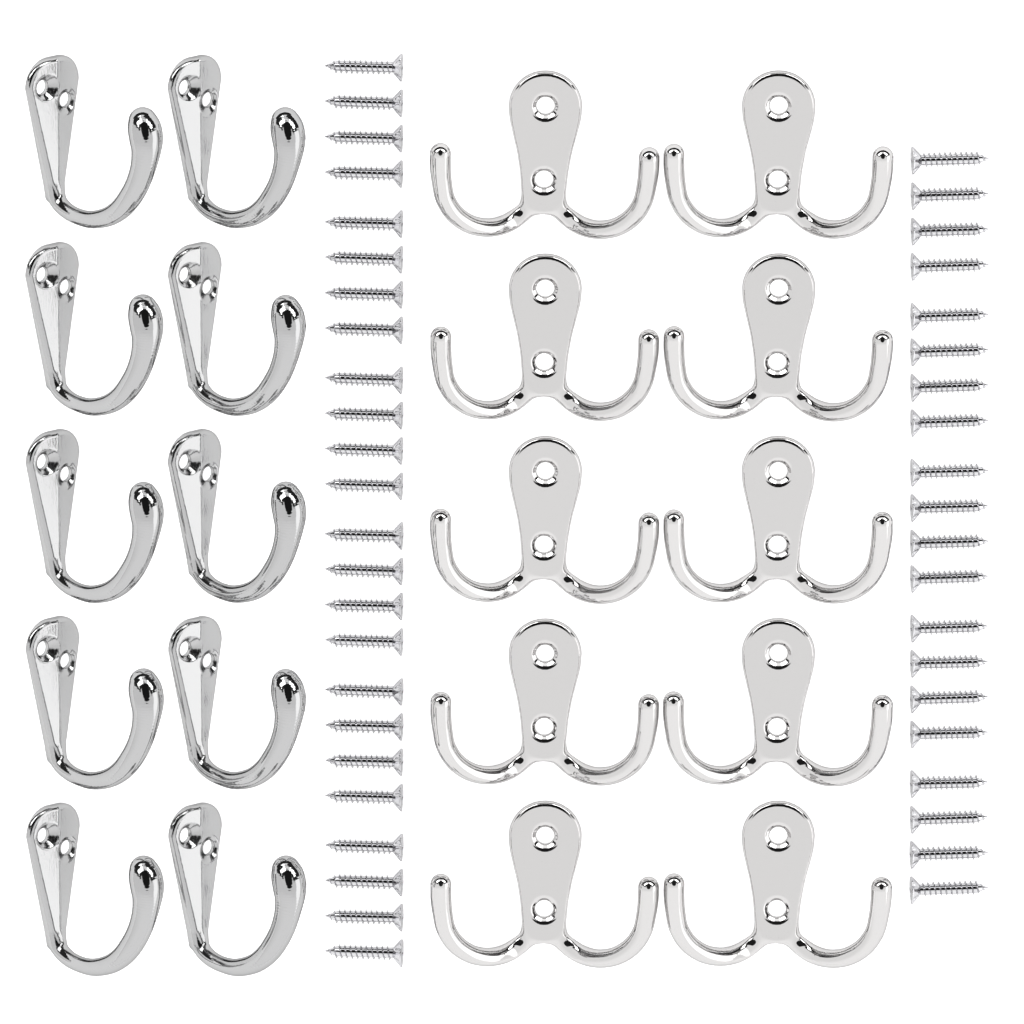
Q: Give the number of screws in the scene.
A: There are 44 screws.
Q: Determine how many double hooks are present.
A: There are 10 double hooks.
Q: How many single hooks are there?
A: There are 10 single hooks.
